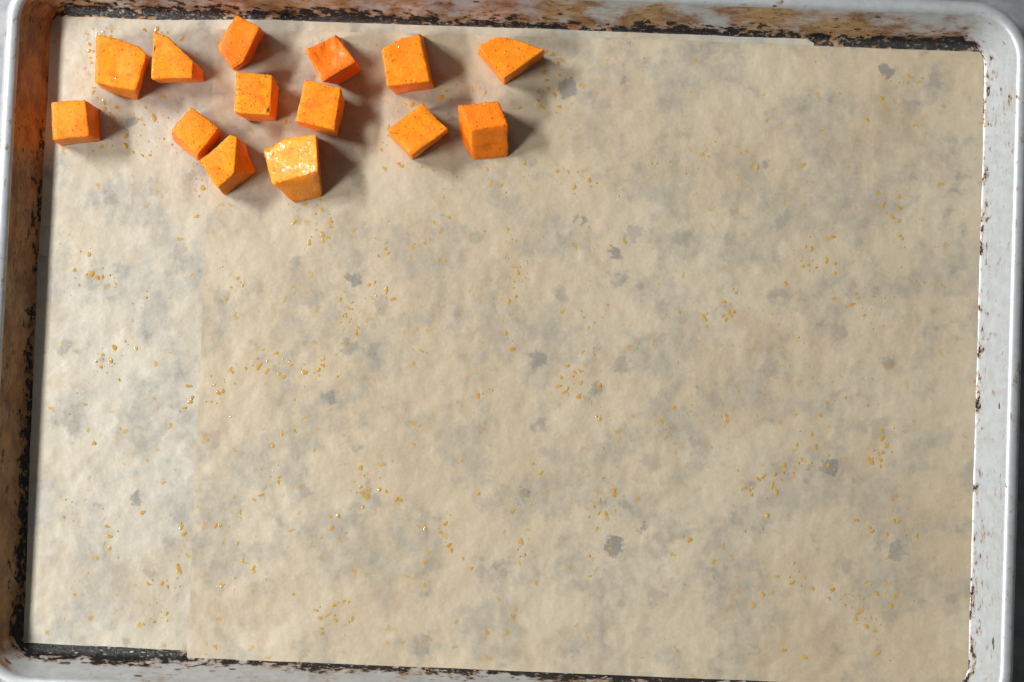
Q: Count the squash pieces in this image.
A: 14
